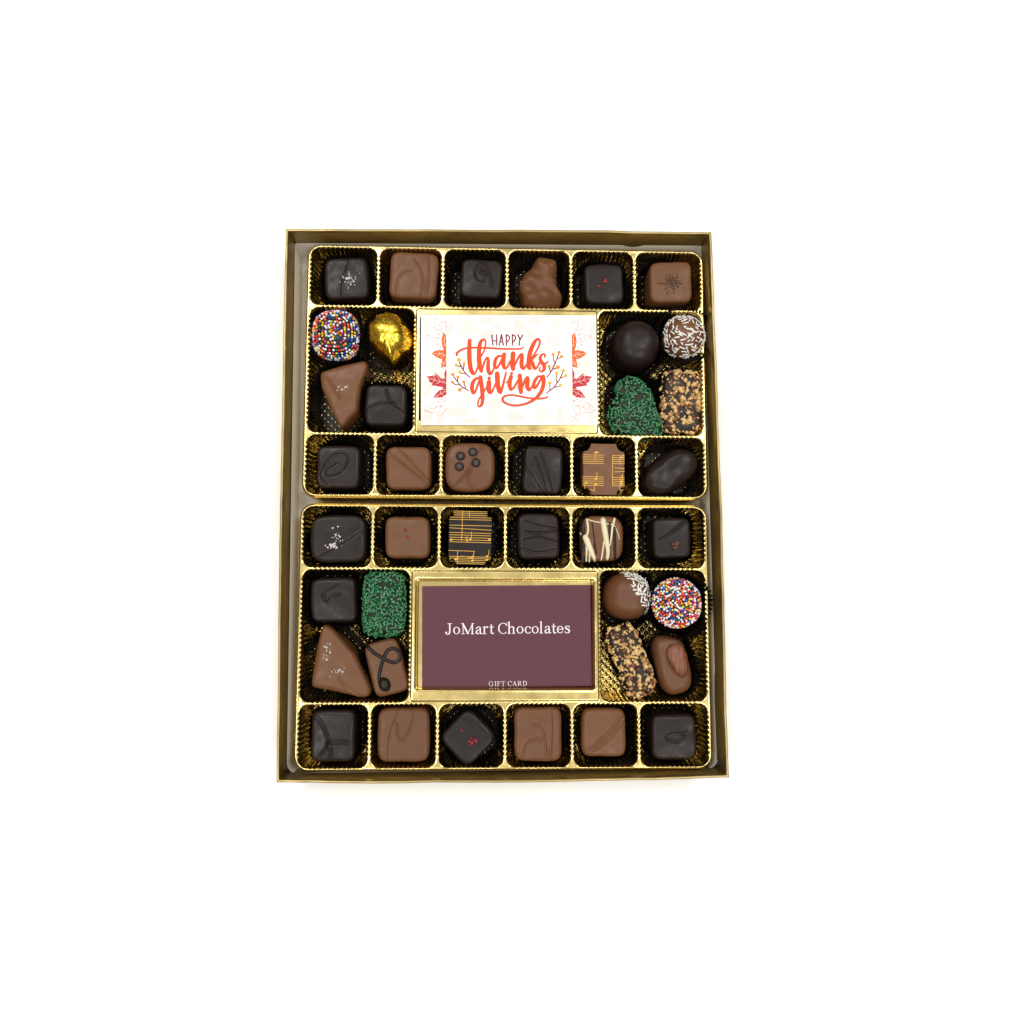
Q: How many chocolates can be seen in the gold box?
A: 40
